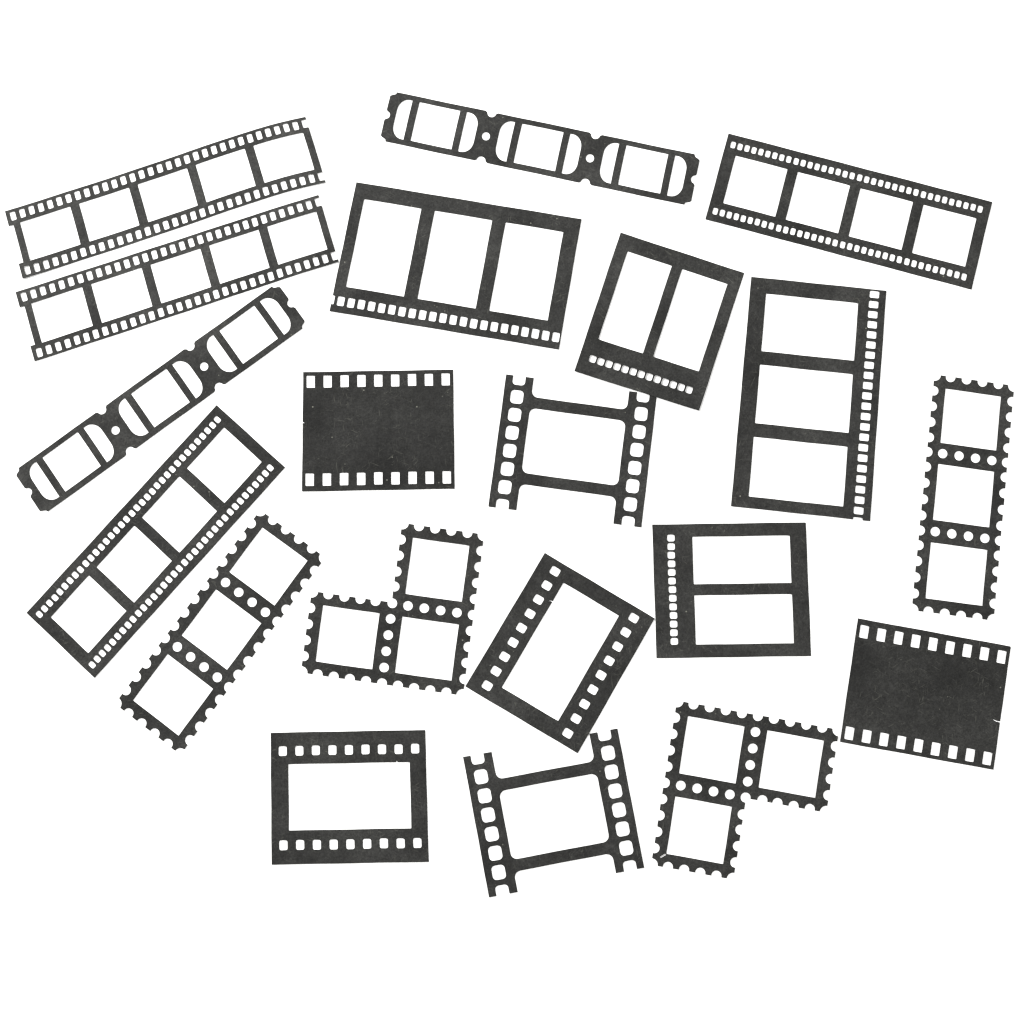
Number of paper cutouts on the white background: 20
